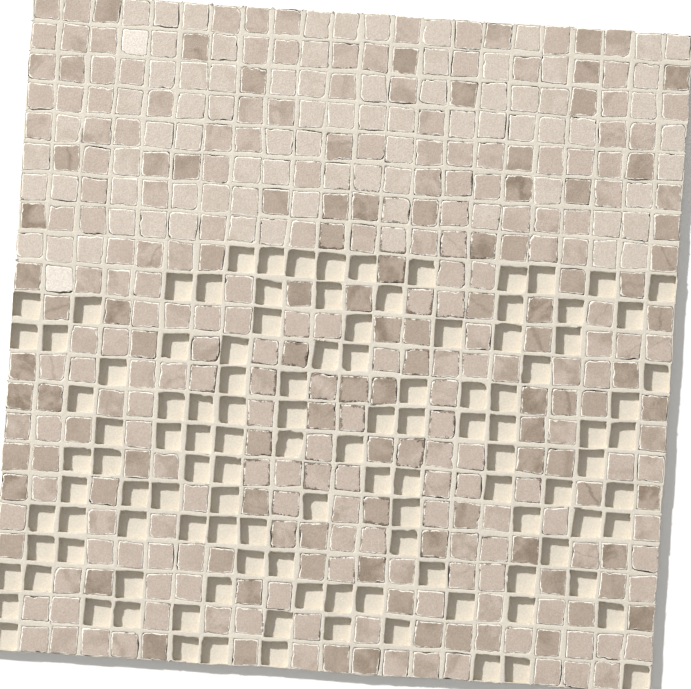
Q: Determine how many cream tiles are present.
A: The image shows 79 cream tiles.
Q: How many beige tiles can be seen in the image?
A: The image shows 195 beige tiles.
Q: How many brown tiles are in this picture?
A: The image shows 92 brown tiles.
